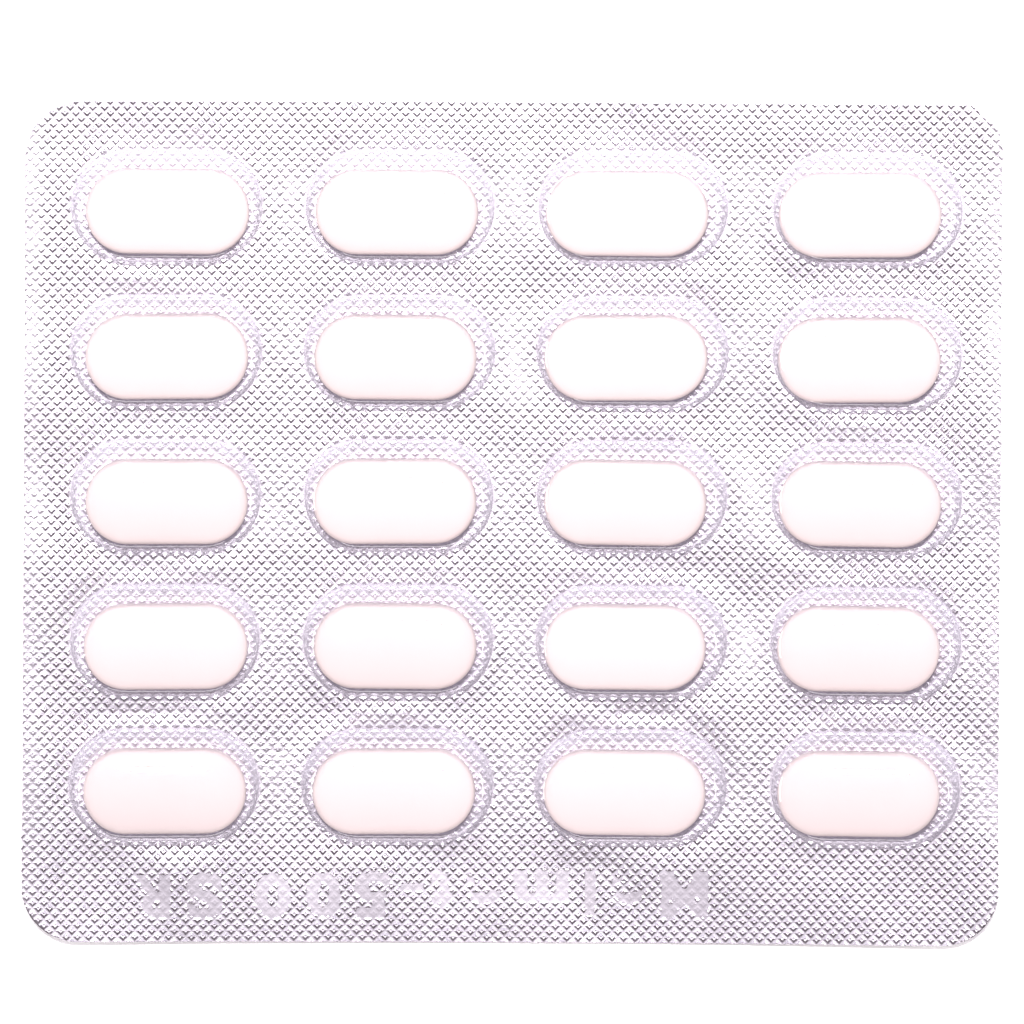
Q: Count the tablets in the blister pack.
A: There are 20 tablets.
